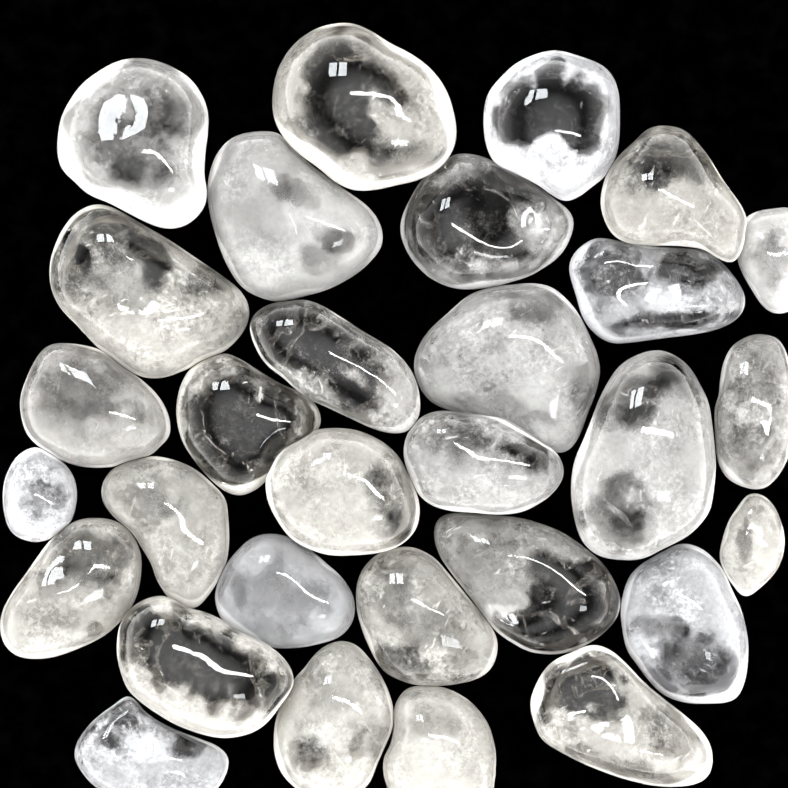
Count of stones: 30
